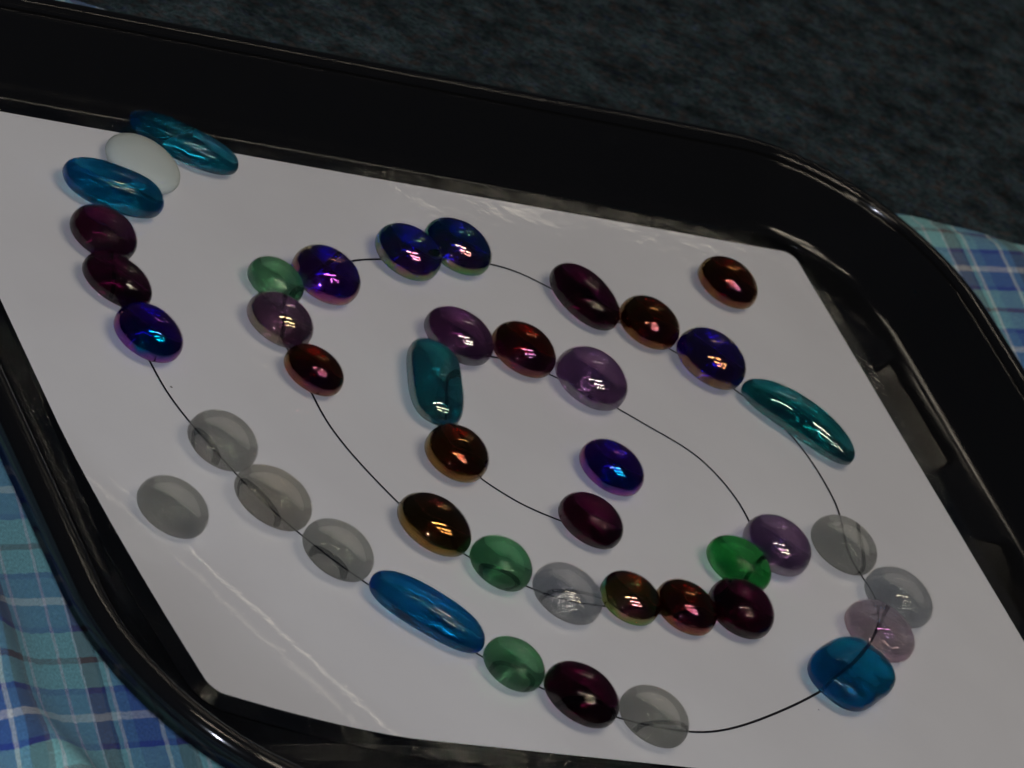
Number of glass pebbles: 44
